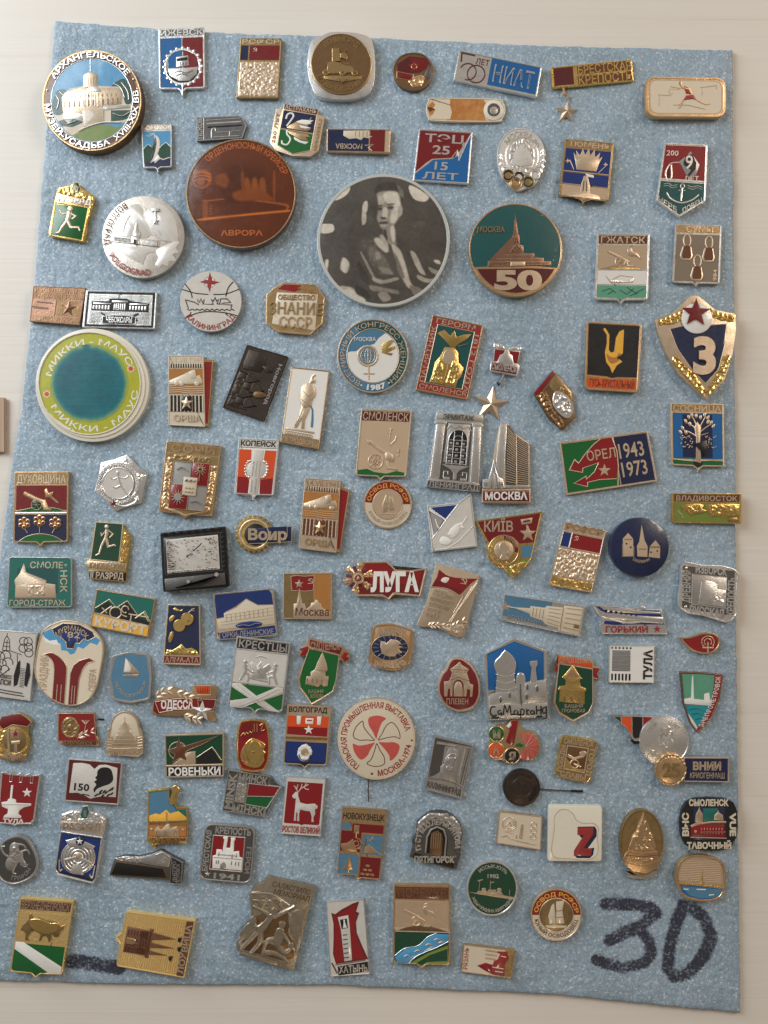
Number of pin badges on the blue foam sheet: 117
